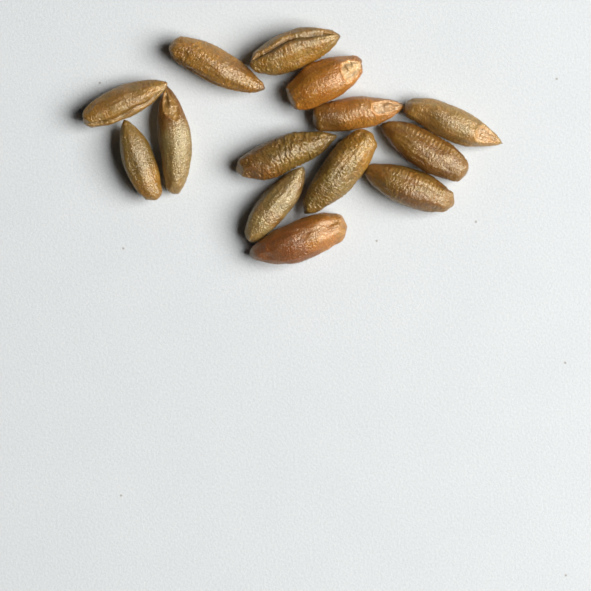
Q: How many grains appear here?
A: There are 14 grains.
